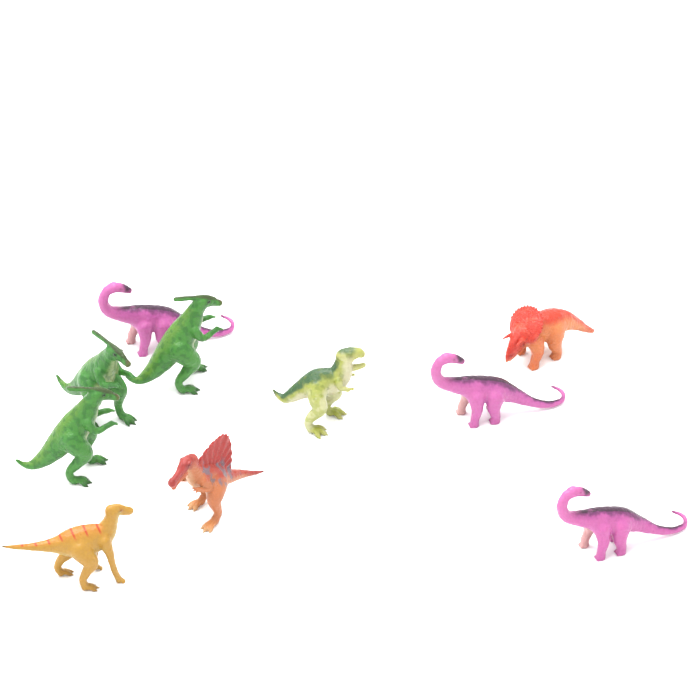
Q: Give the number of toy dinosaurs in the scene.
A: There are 10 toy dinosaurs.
